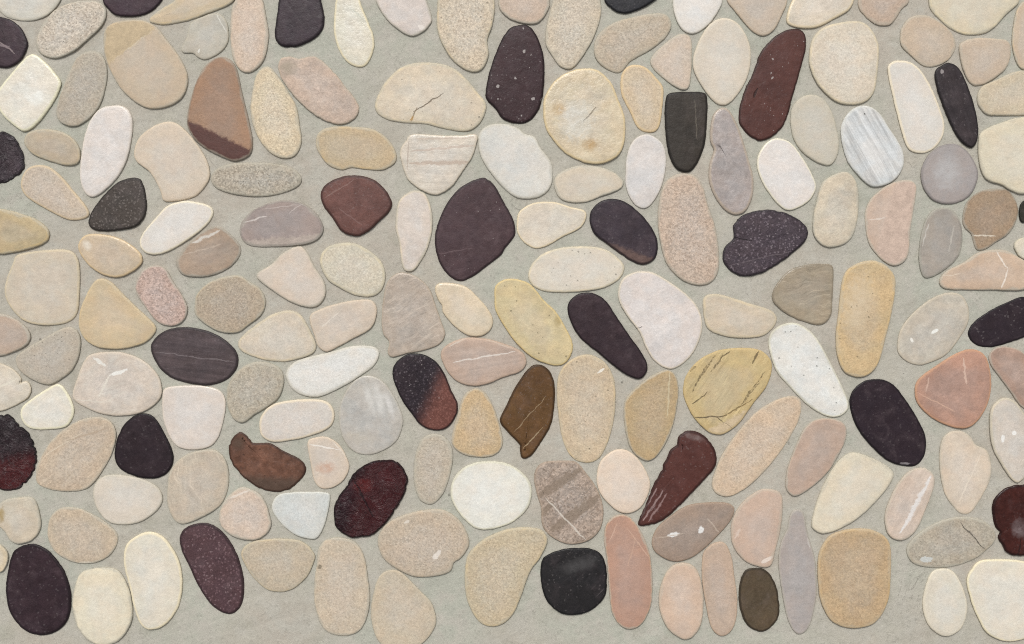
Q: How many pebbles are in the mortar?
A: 165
